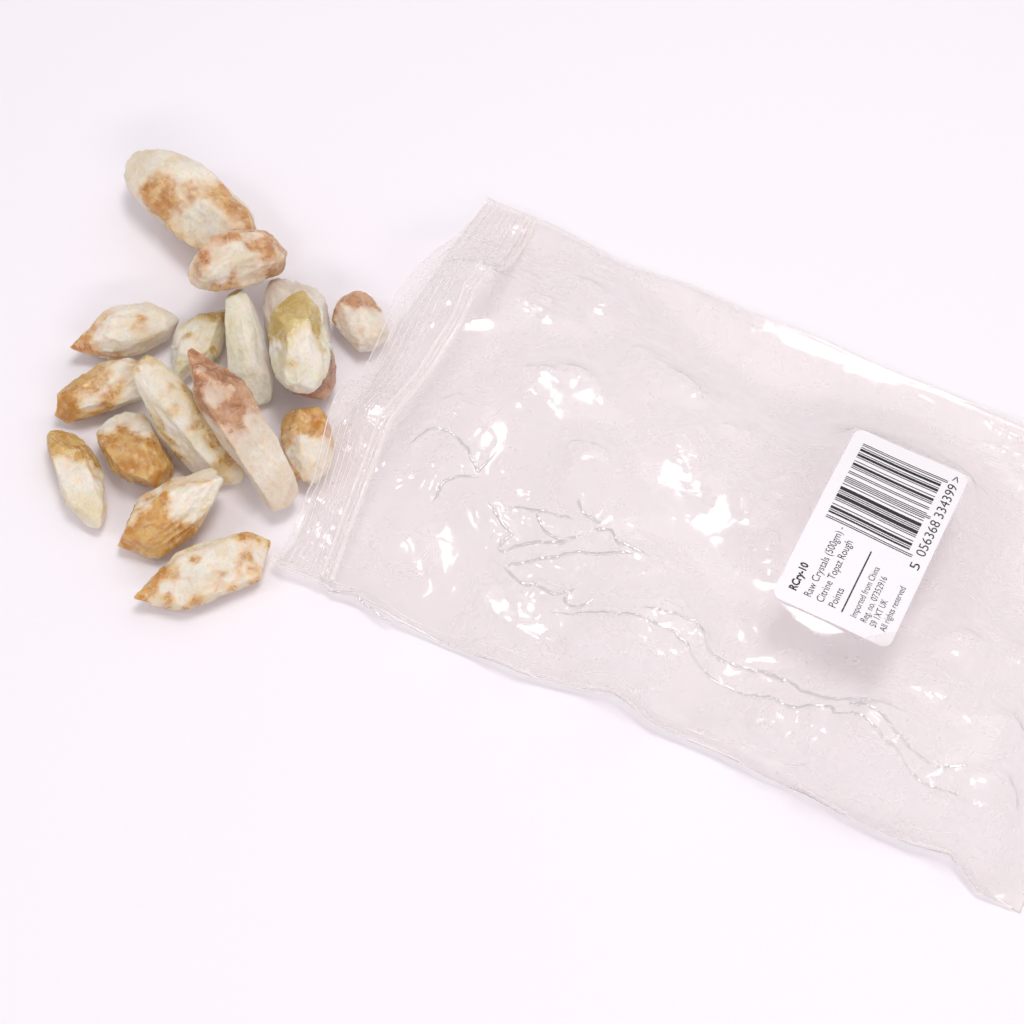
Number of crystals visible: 16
